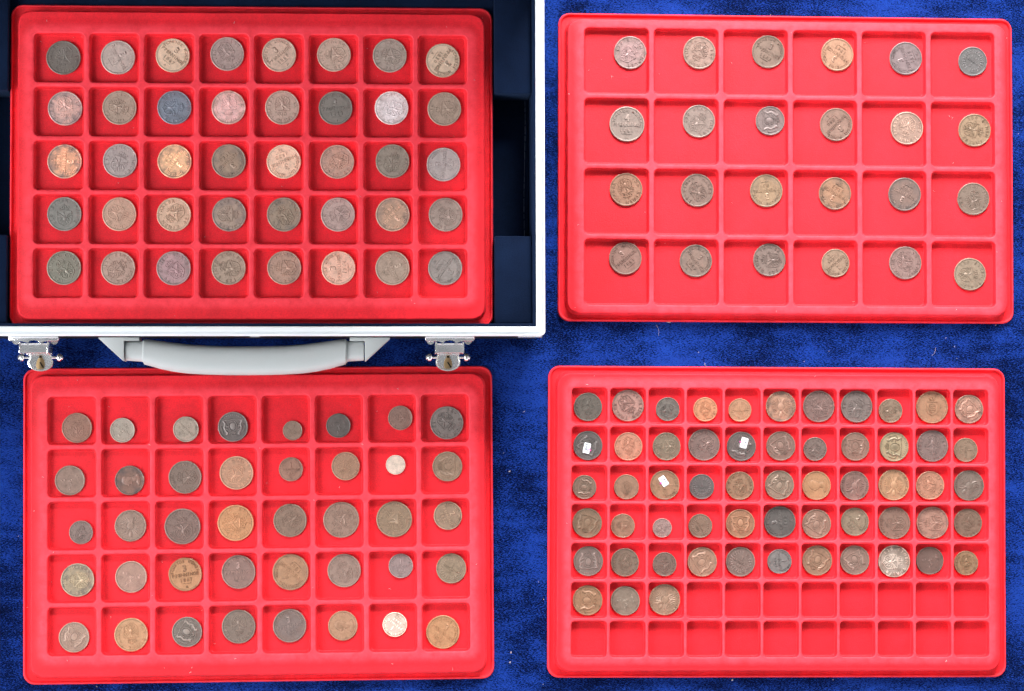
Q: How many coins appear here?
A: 162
